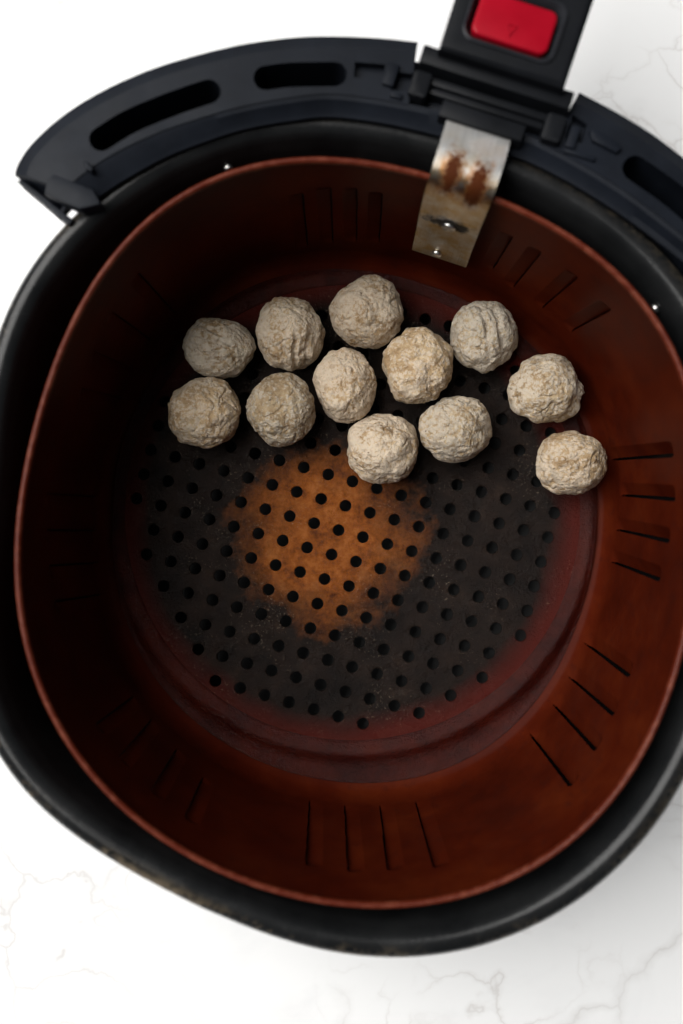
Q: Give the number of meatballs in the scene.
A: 12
